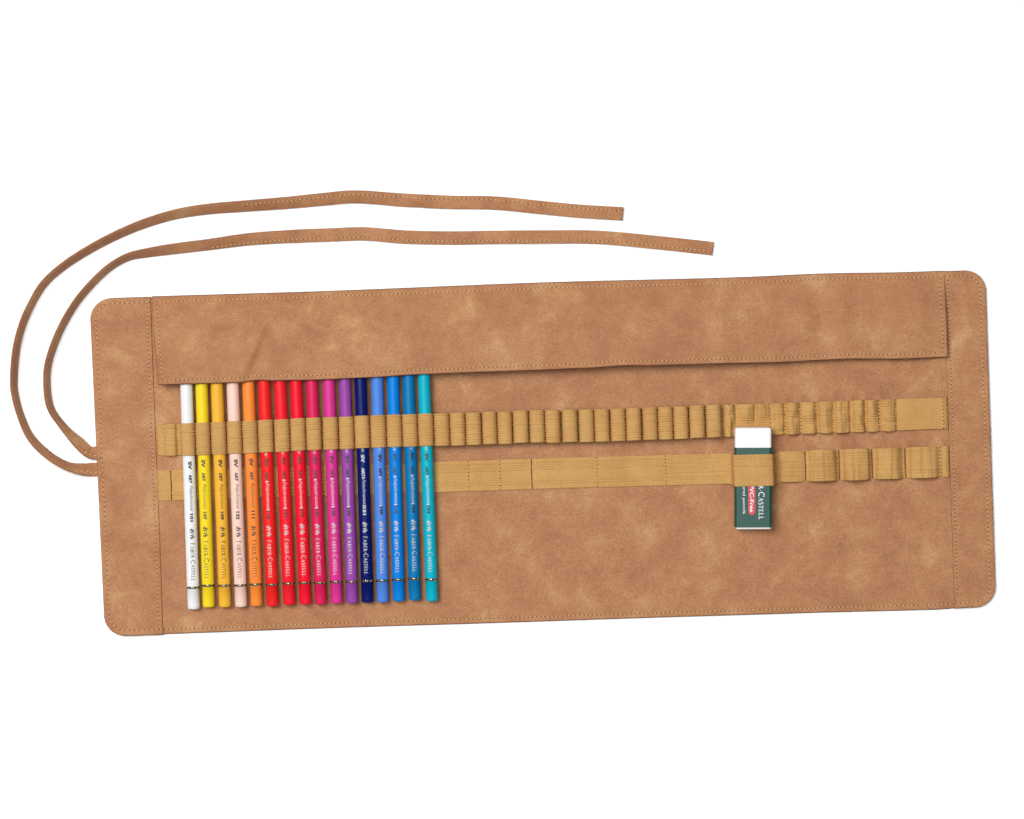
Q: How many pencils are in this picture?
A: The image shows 16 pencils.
